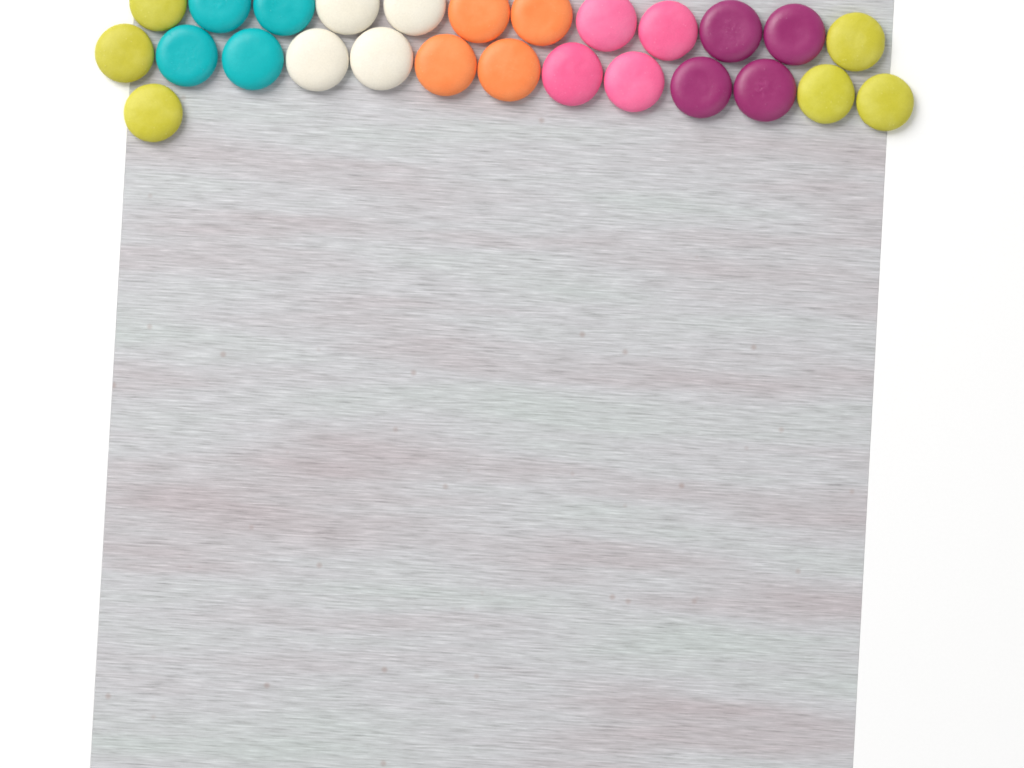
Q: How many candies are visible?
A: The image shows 26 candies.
